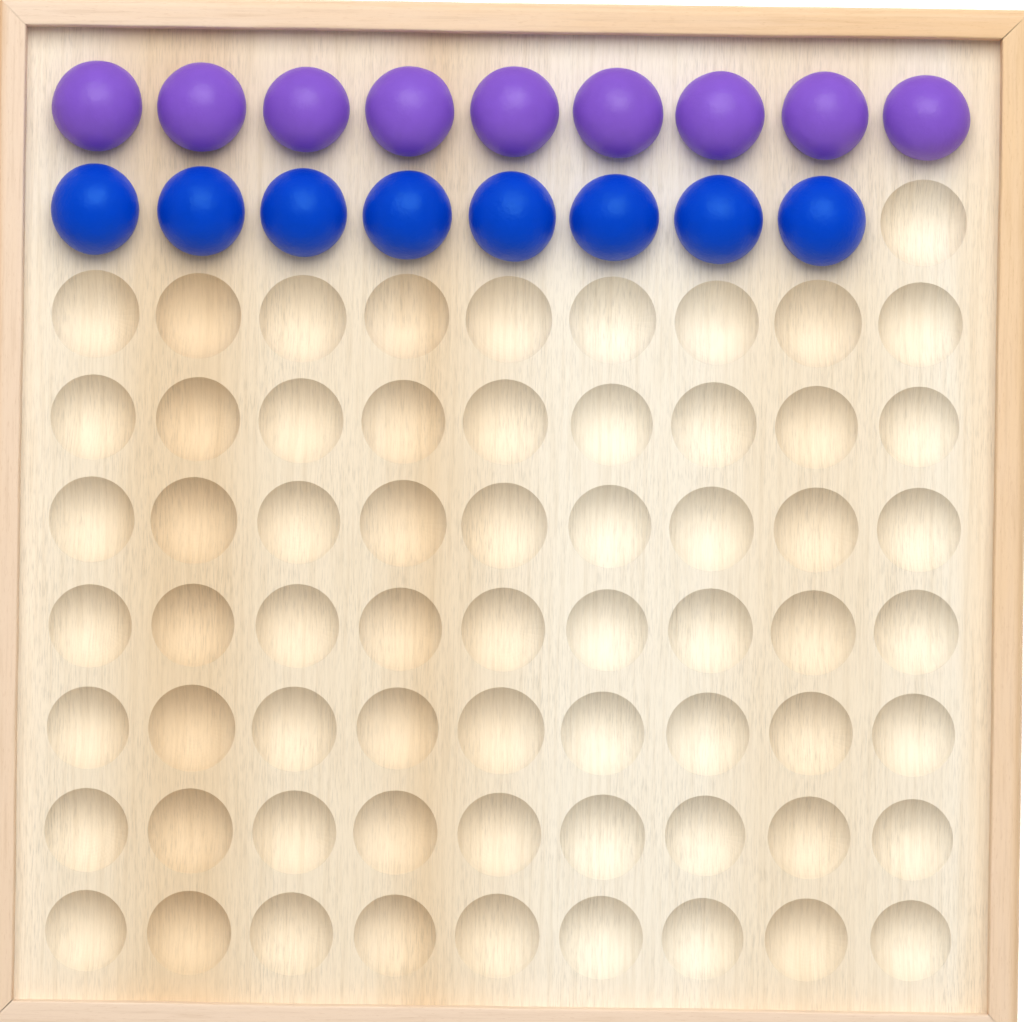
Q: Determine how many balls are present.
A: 17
